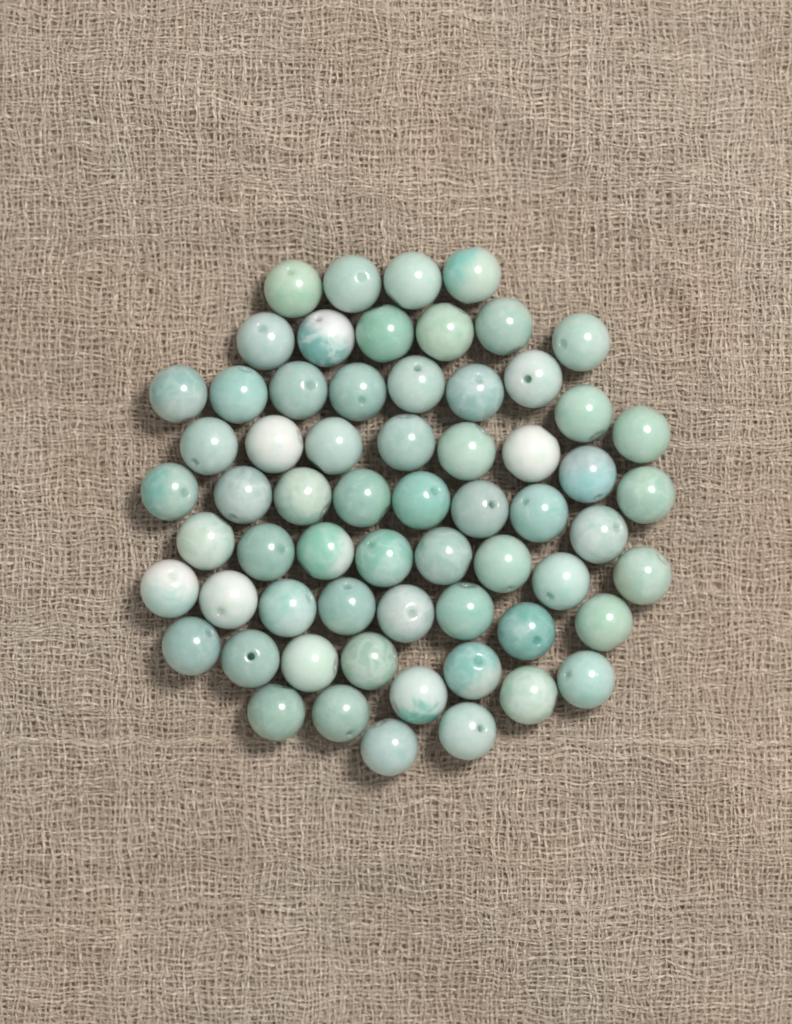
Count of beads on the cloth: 63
